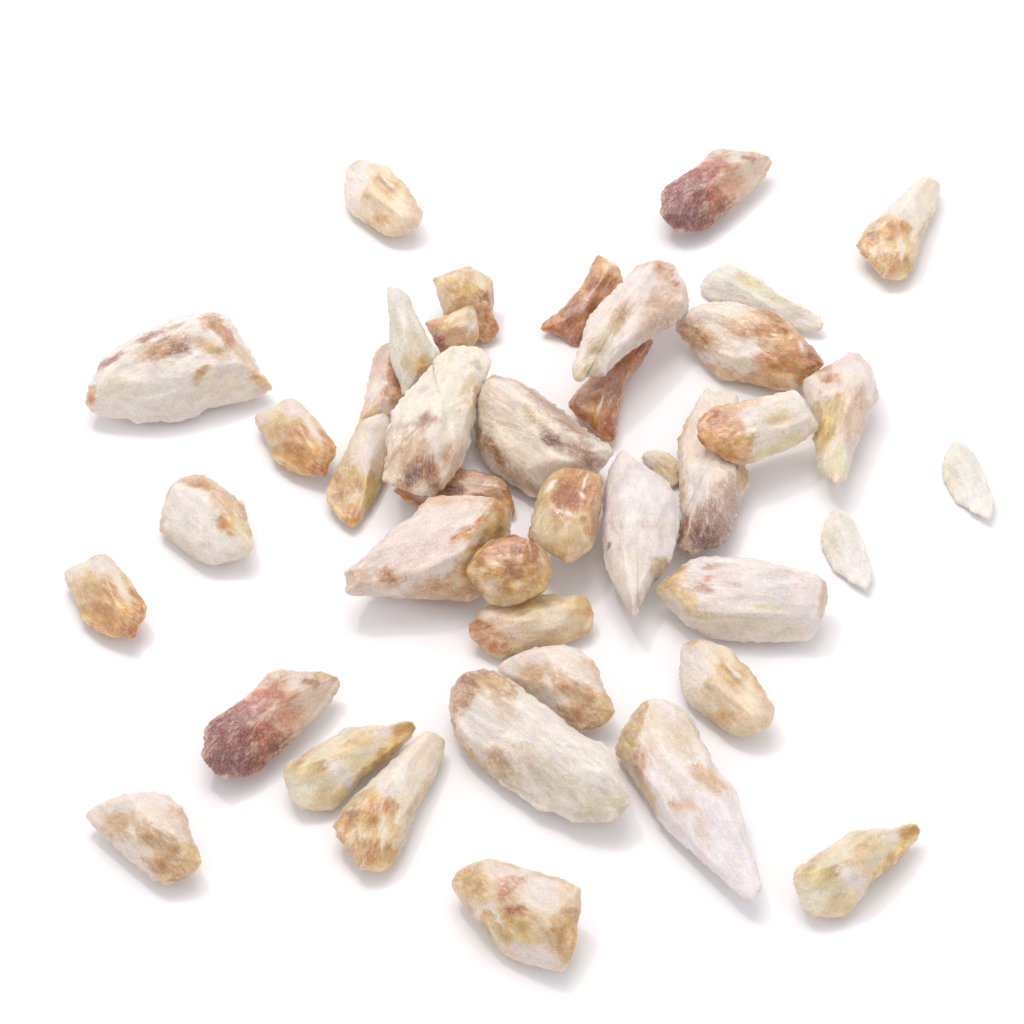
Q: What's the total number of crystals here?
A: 42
